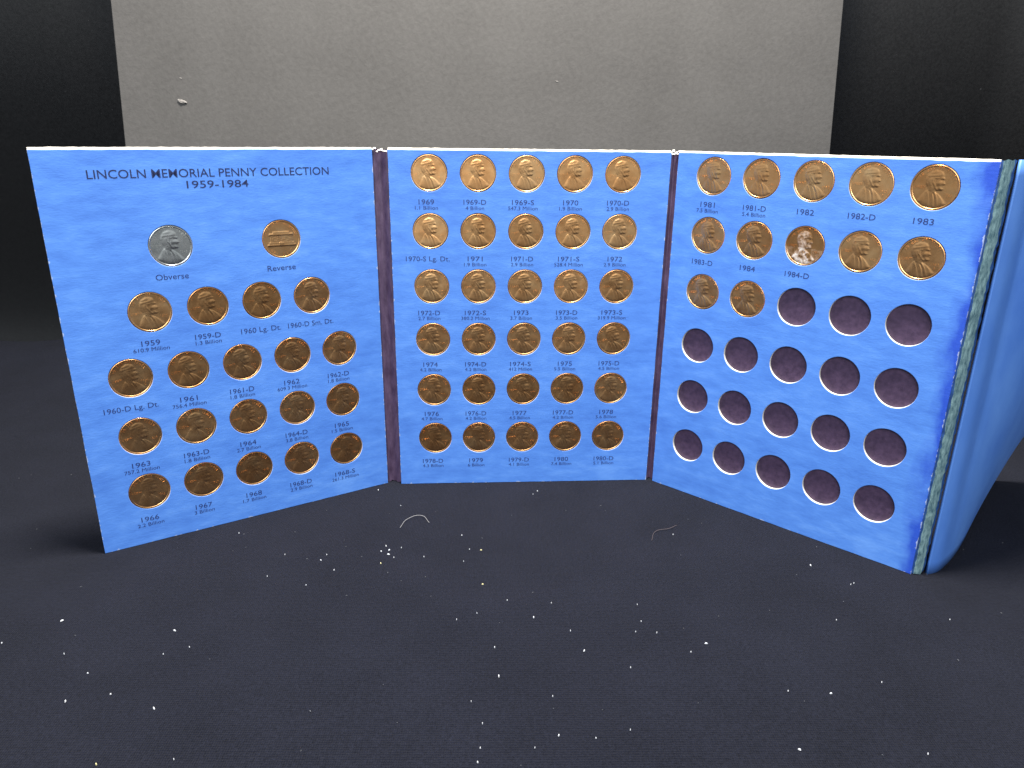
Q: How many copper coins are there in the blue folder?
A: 62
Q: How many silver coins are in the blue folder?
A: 1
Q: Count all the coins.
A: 63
